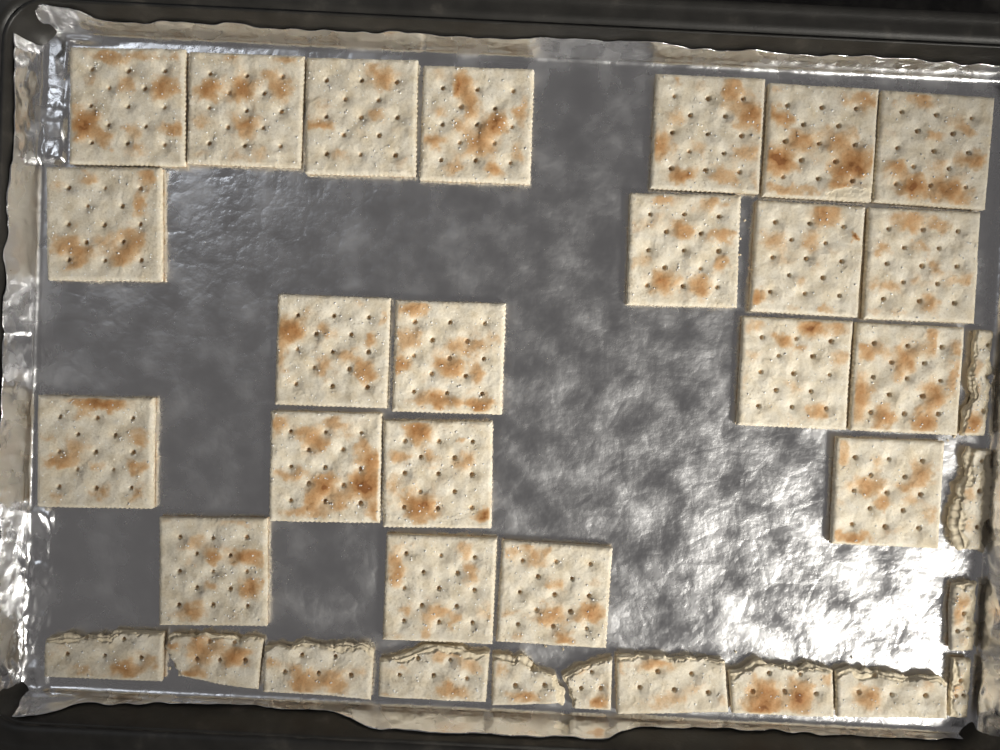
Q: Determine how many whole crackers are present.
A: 22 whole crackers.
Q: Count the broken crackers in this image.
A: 13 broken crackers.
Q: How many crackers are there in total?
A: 35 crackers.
